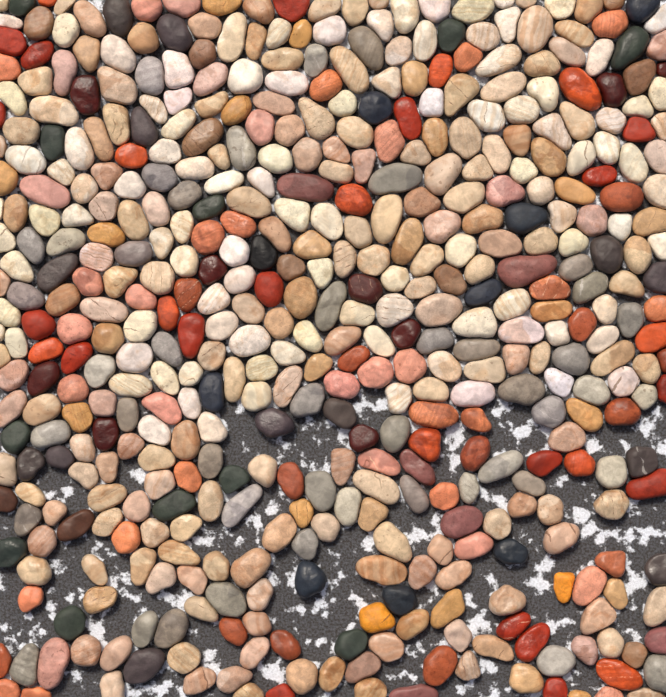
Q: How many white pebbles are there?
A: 109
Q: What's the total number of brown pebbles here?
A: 195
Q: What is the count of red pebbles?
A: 92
